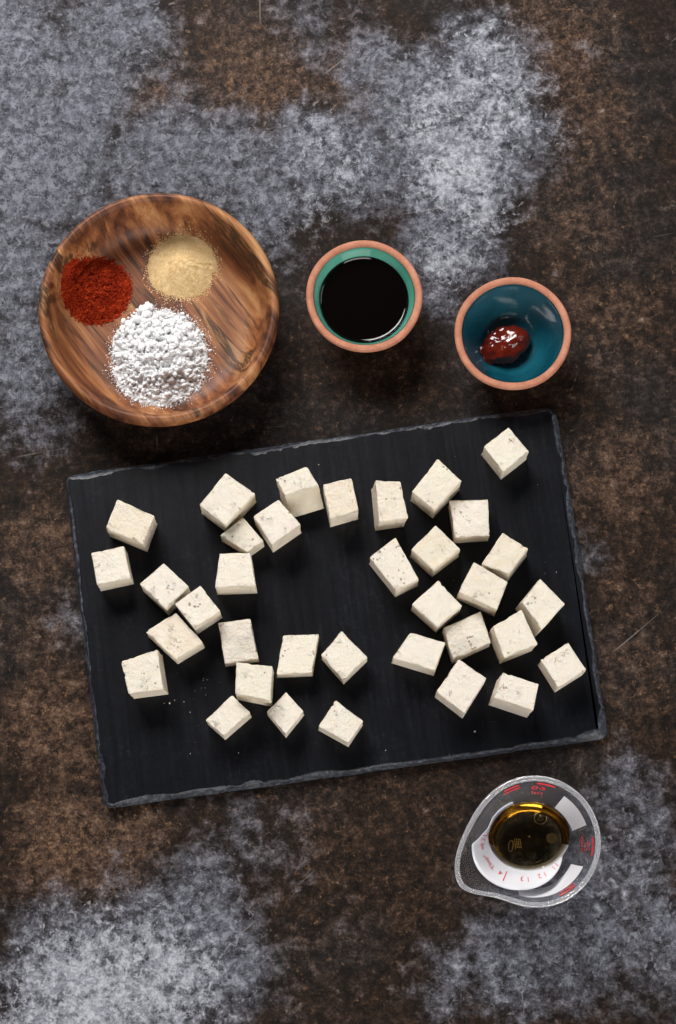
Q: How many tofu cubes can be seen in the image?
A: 35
